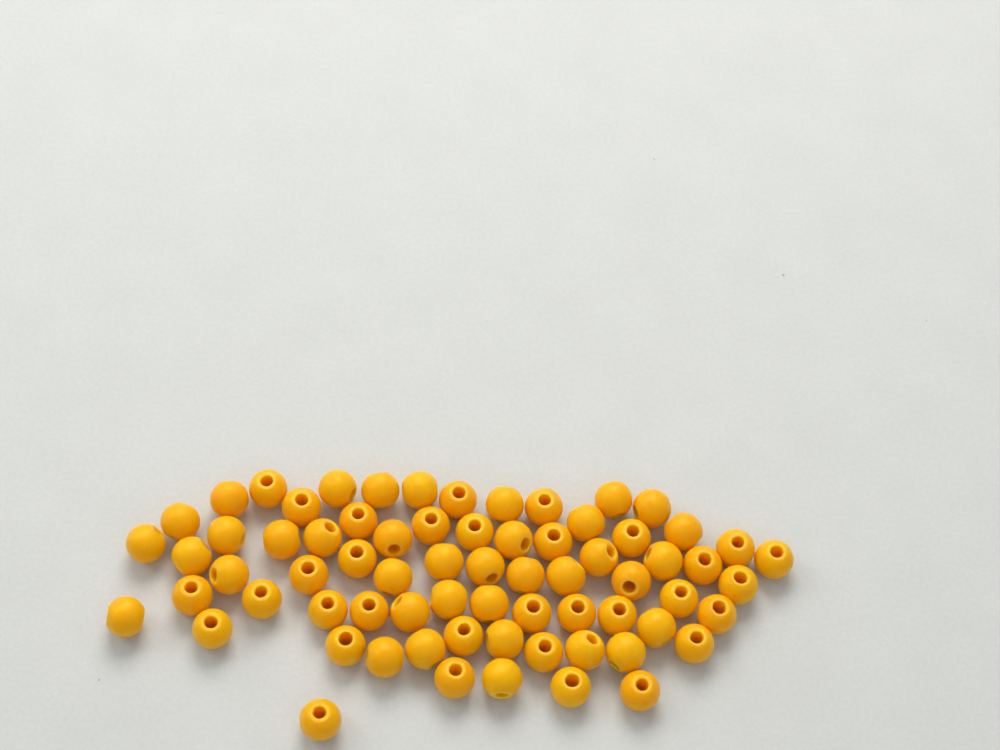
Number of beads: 70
